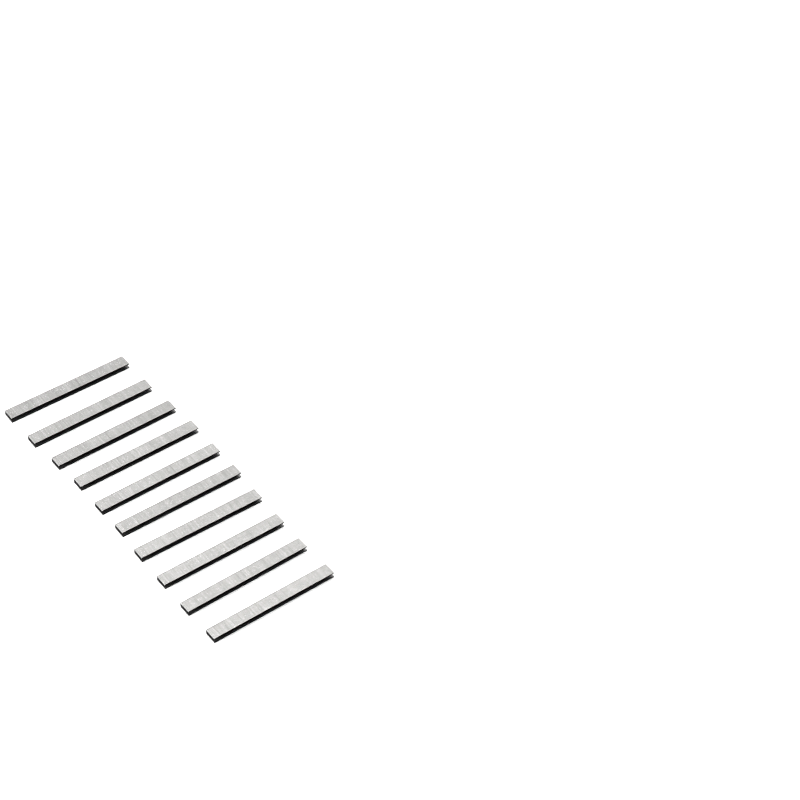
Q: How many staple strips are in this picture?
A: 10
